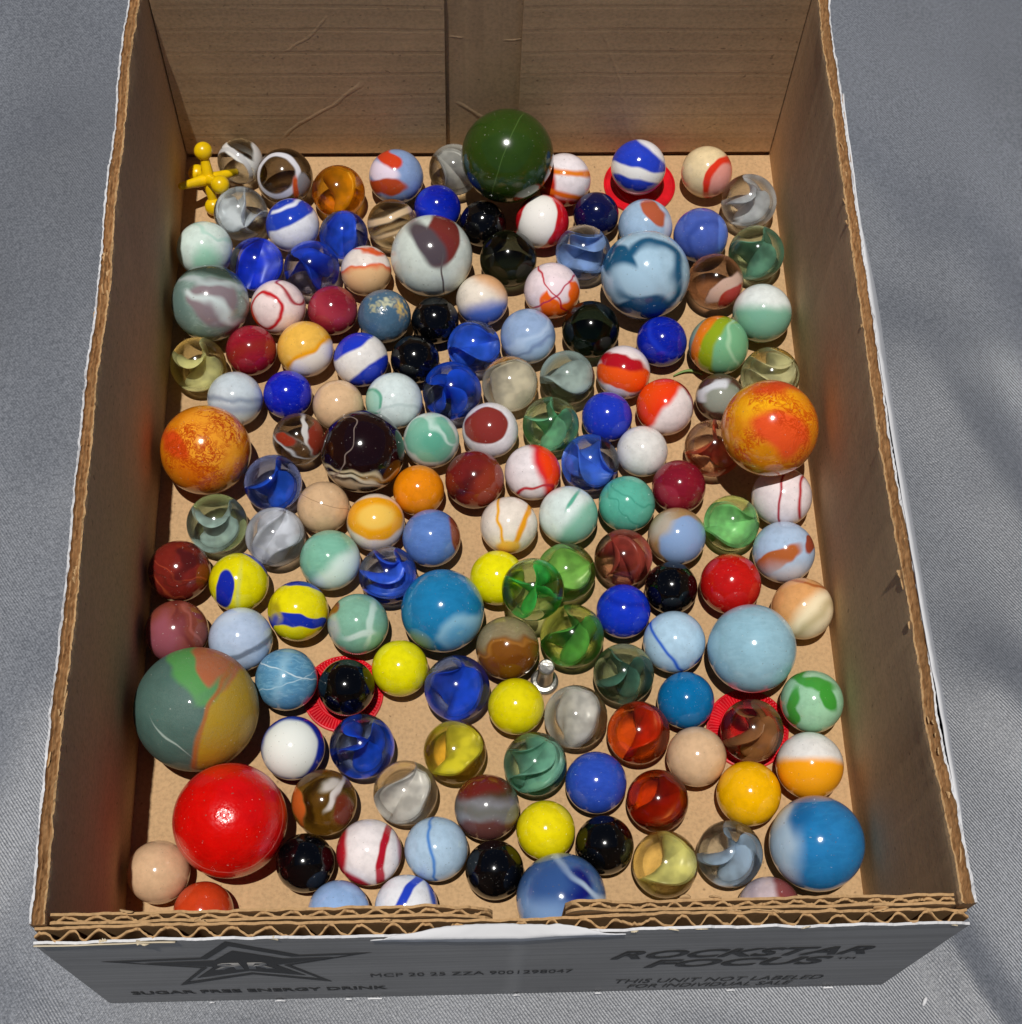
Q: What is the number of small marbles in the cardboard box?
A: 135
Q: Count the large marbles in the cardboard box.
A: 13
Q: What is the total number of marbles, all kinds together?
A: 148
